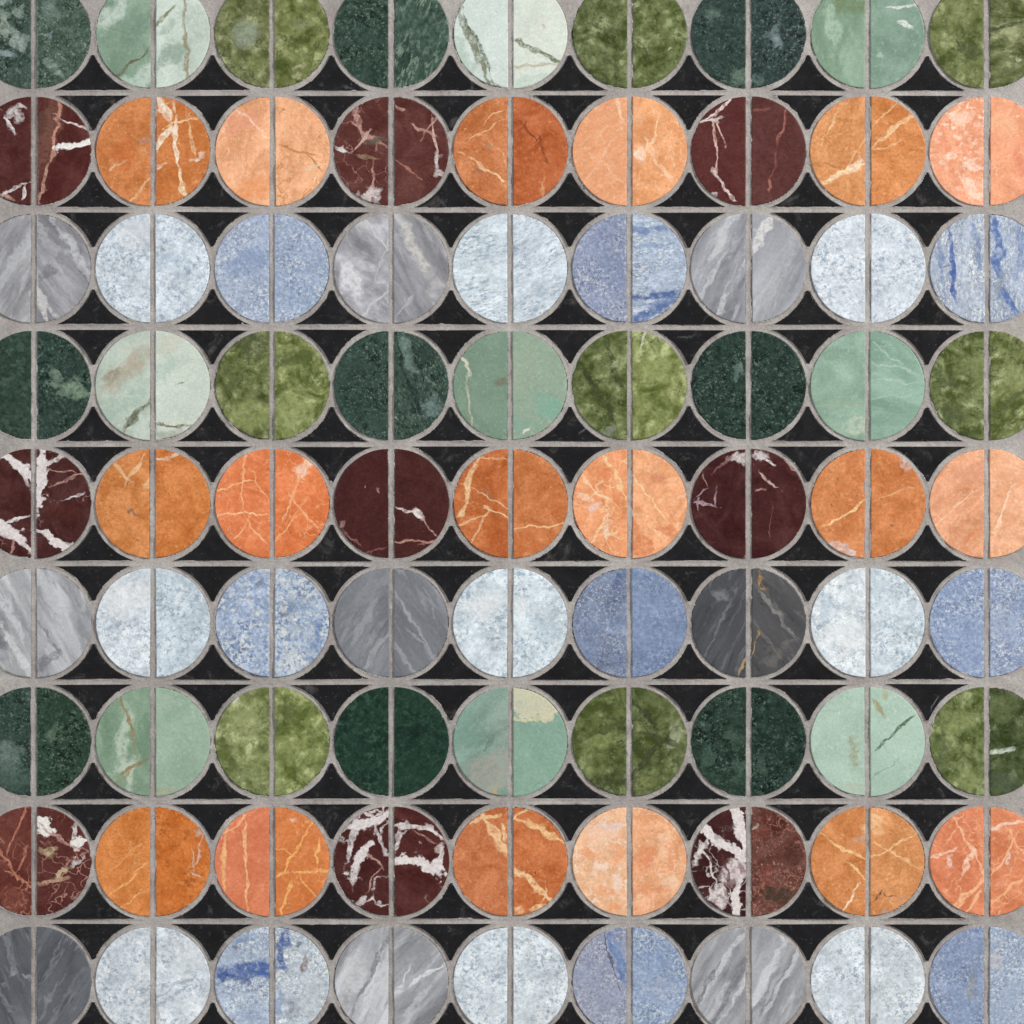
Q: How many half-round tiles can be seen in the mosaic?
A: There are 162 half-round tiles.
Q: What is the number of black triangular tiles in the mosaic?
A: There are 136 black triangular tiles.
